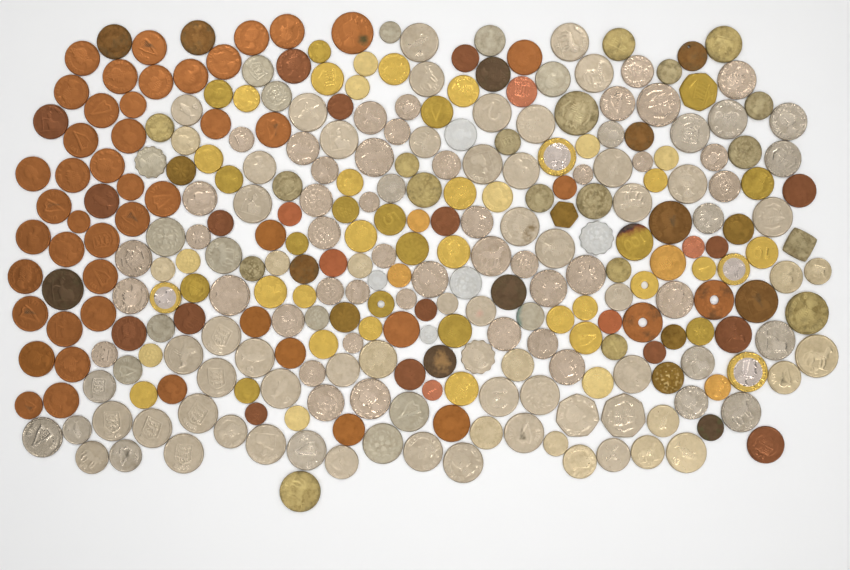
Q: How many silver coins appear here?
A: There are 152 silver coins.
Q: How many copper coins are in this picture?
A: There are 82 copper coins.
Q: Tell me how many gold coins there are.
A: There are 66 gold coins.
